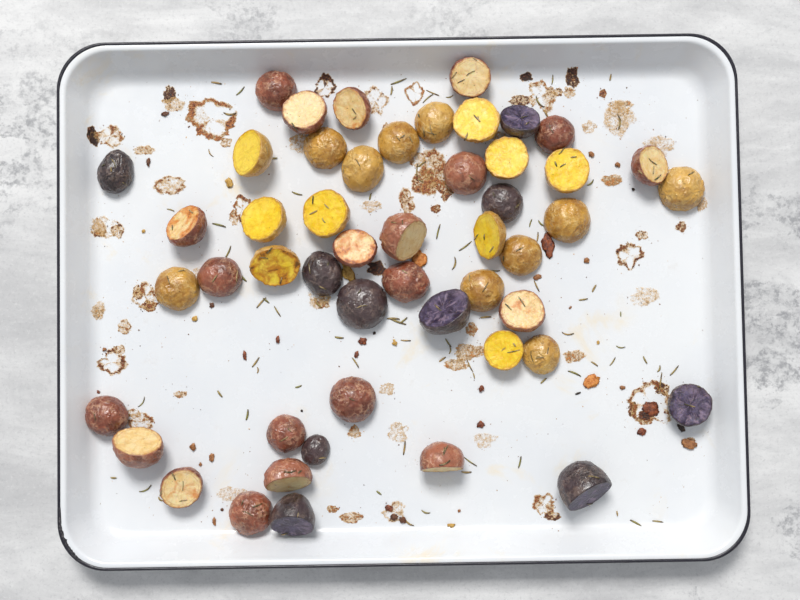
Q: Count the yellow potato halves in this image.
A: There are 19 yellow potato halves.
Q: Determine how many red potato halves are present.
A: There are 21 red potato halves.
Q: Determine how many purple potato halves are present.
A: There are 10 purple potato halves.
